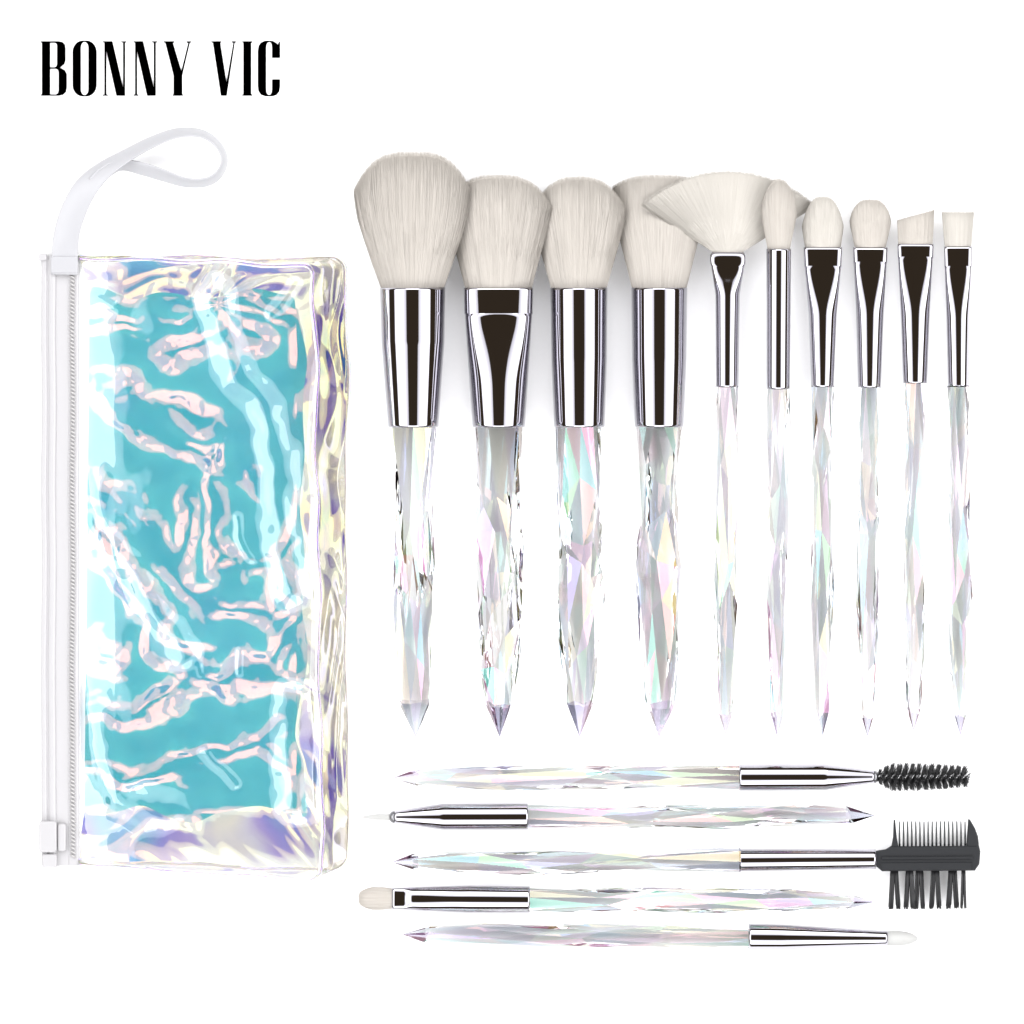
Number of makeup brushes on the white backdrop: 15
